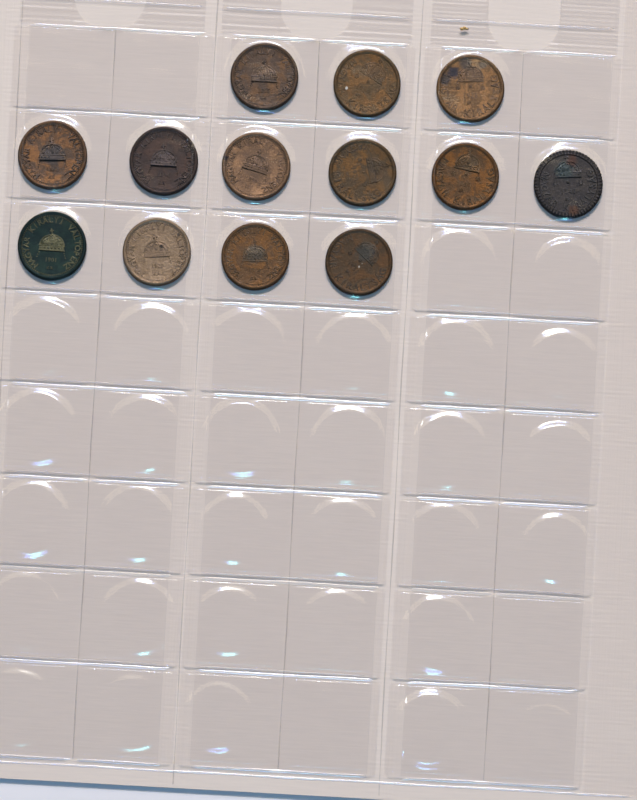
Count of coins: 13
